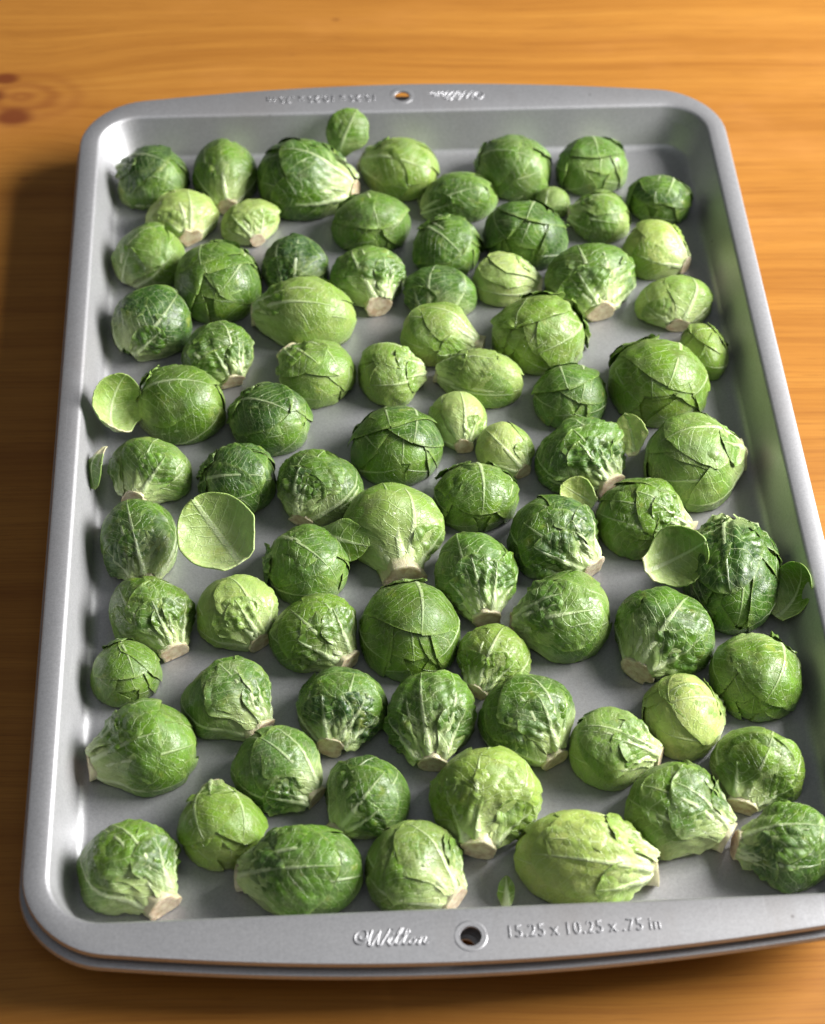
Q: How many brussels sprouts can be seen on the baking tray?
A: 80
